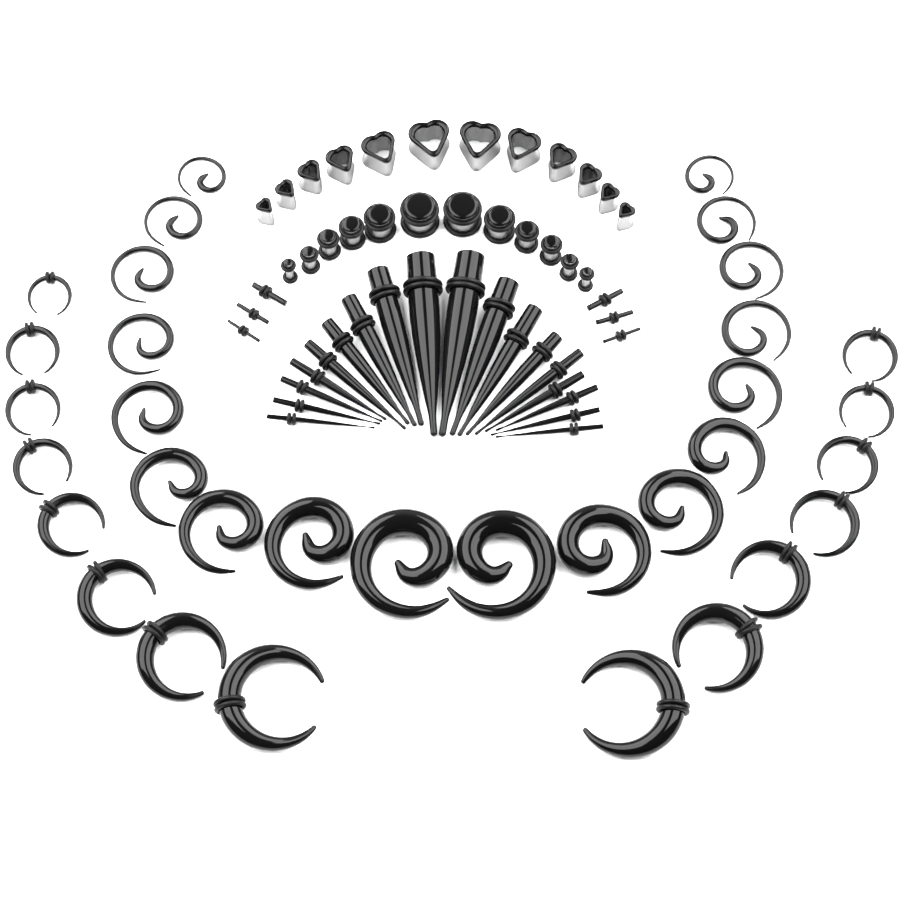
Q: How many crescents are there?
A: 15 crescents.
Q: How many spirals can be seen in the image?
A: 18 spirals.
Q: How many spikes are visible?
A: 18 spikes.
